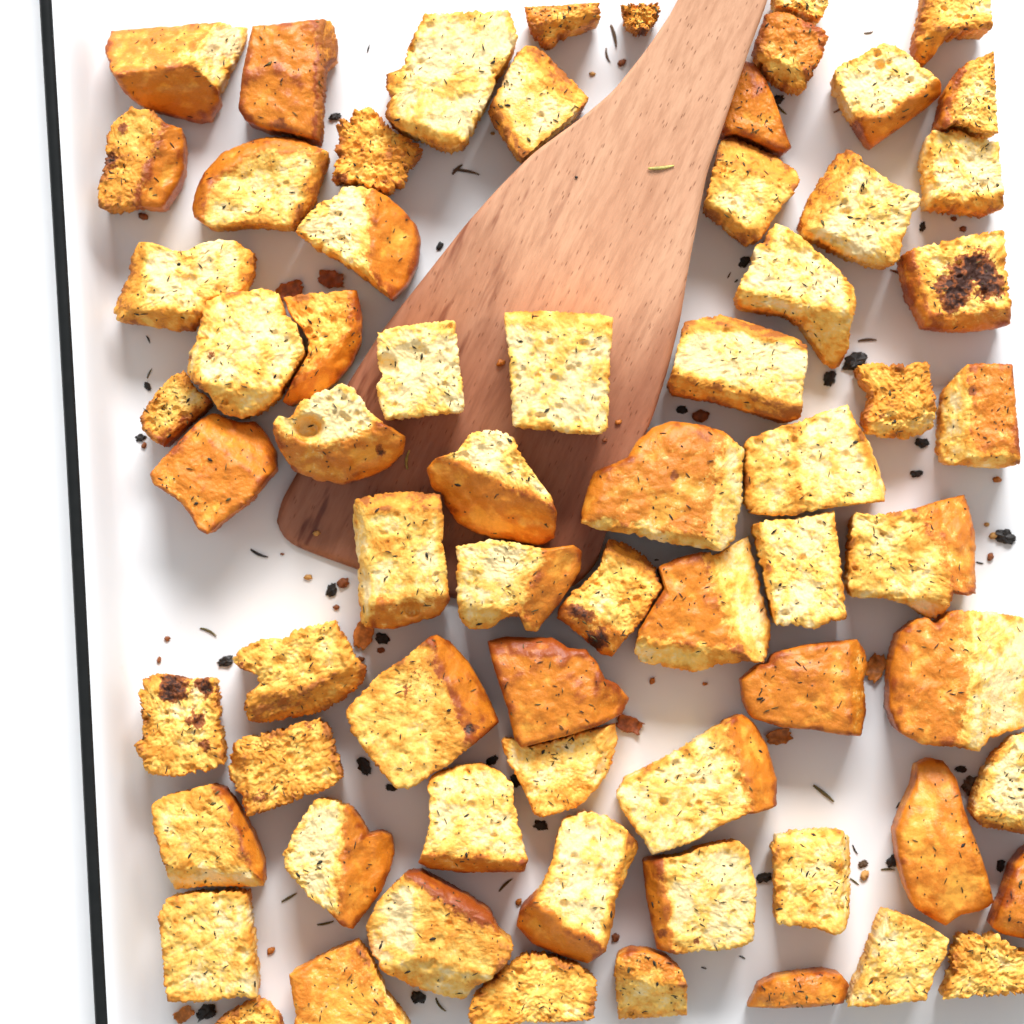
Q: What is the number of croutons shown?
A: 68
